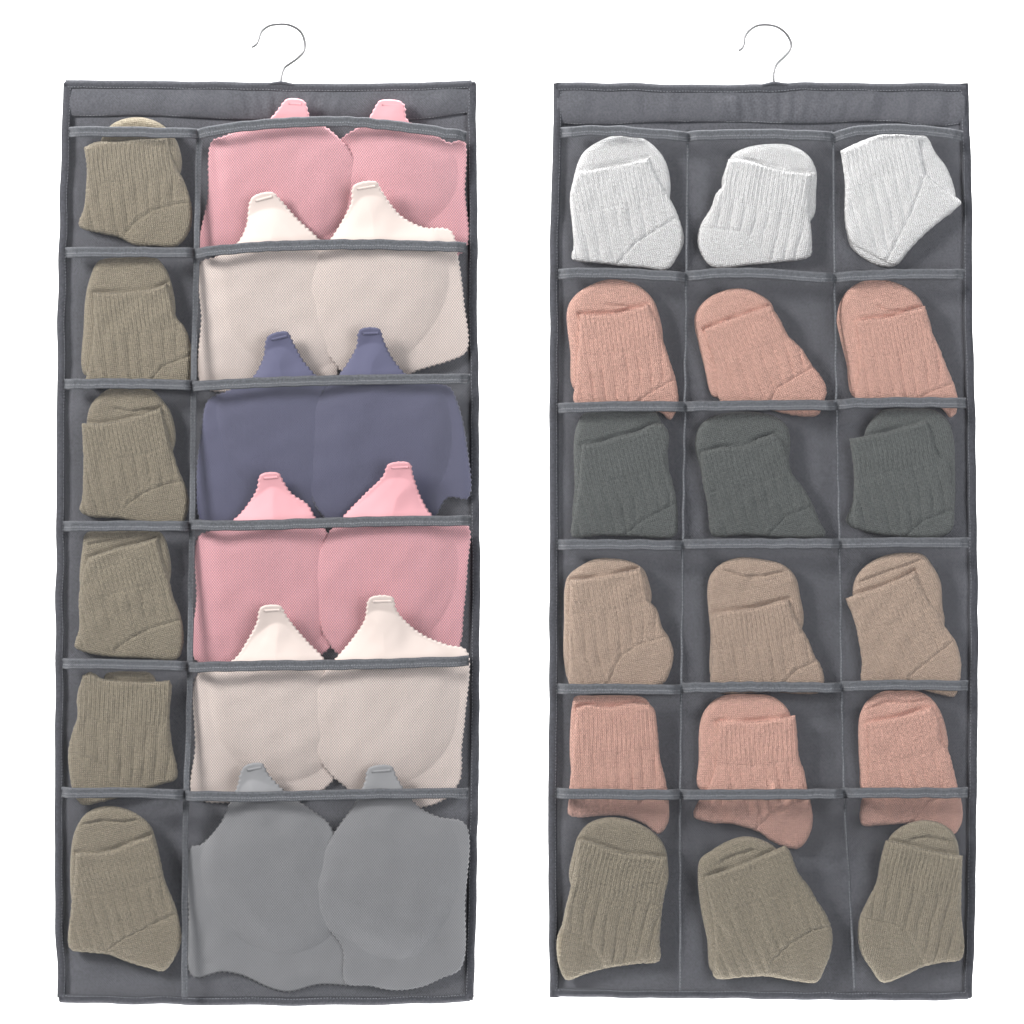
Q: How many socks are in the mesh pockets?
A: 24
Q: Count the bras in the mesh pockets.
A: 6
